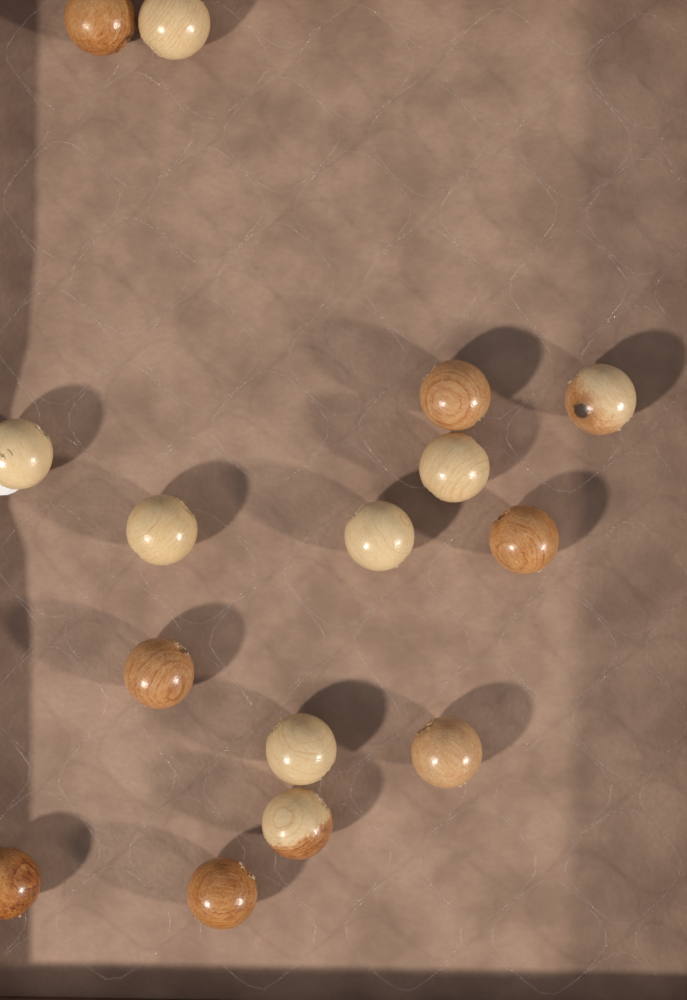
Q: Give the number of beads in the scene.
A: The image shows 15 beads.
